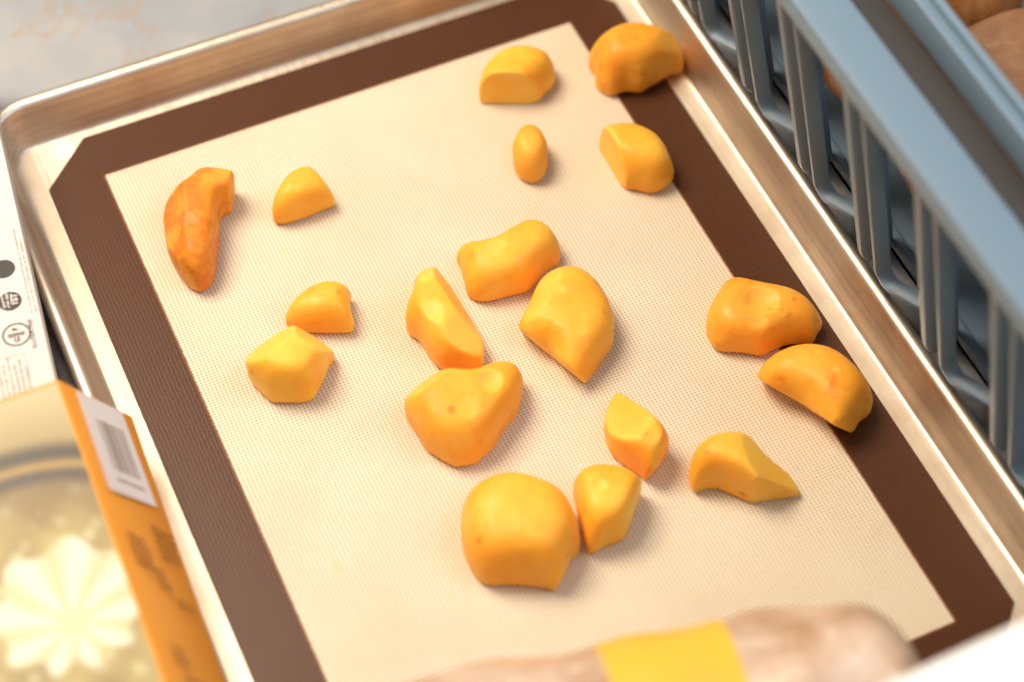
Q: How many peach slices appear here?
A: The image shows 18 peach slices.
